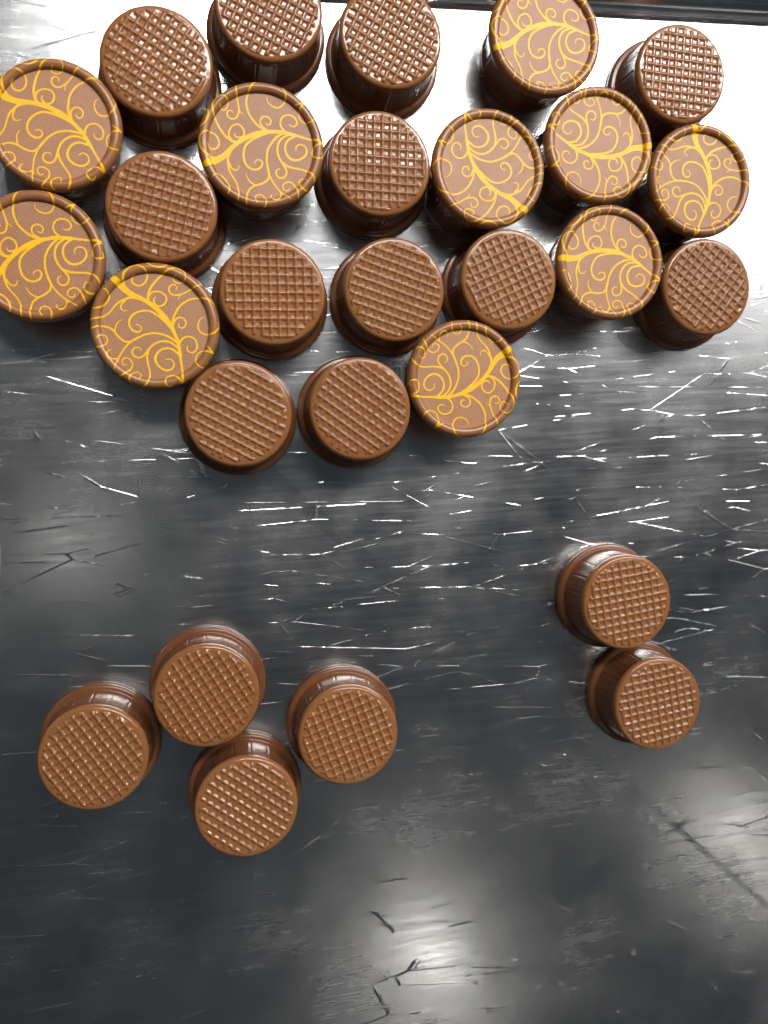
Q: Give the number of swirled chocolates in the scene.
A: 10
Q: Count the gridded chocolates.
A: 18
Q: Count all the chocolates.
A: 28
